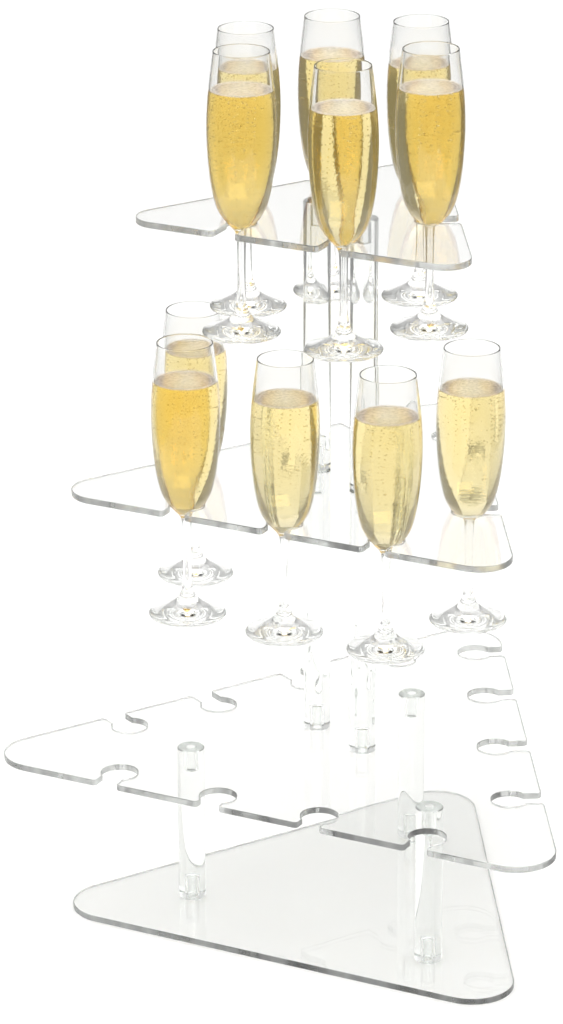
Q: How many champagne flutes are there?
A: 11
